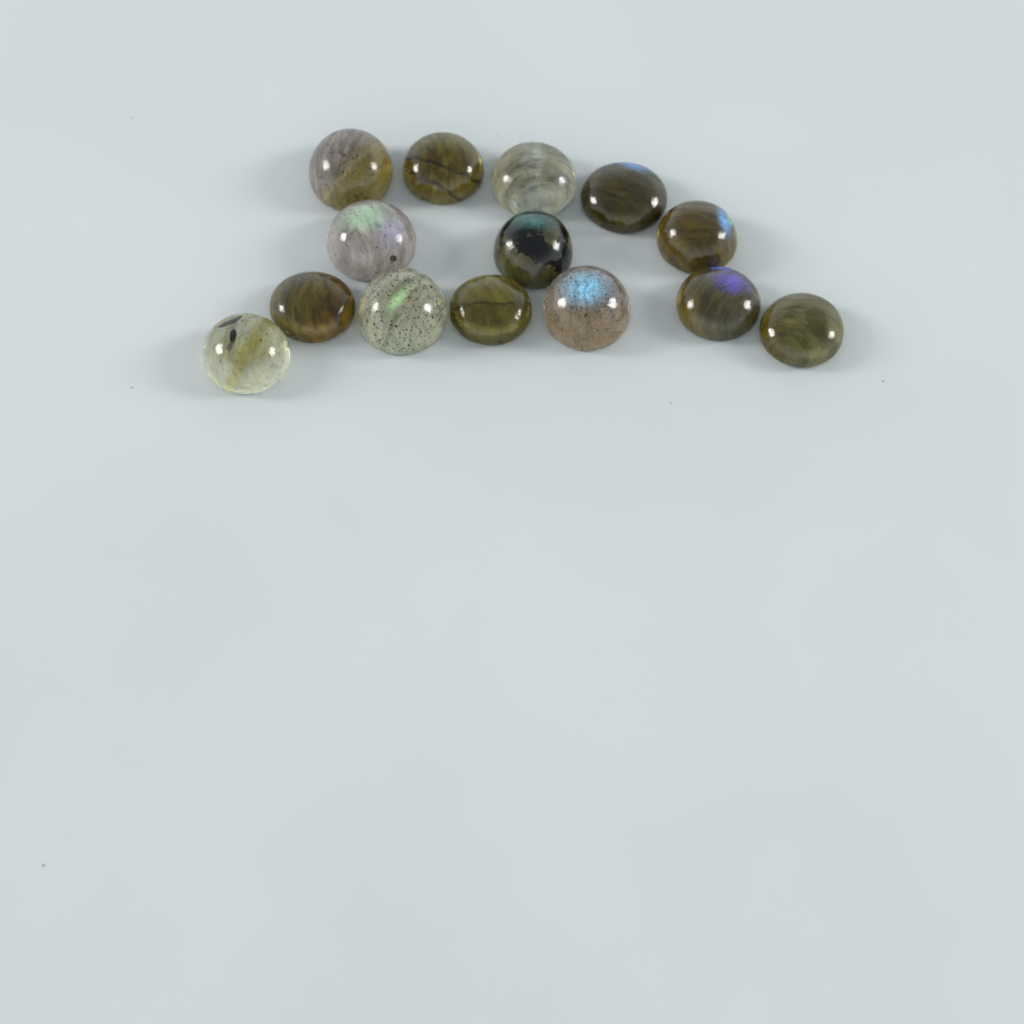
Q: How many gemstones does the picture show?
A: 14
